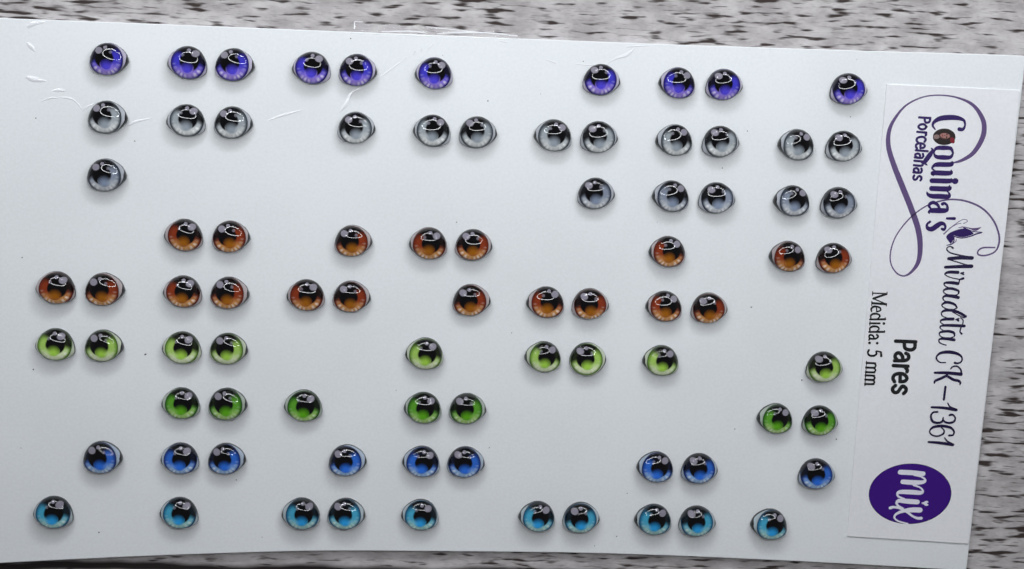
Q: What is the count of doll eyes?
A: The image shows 82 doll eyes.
